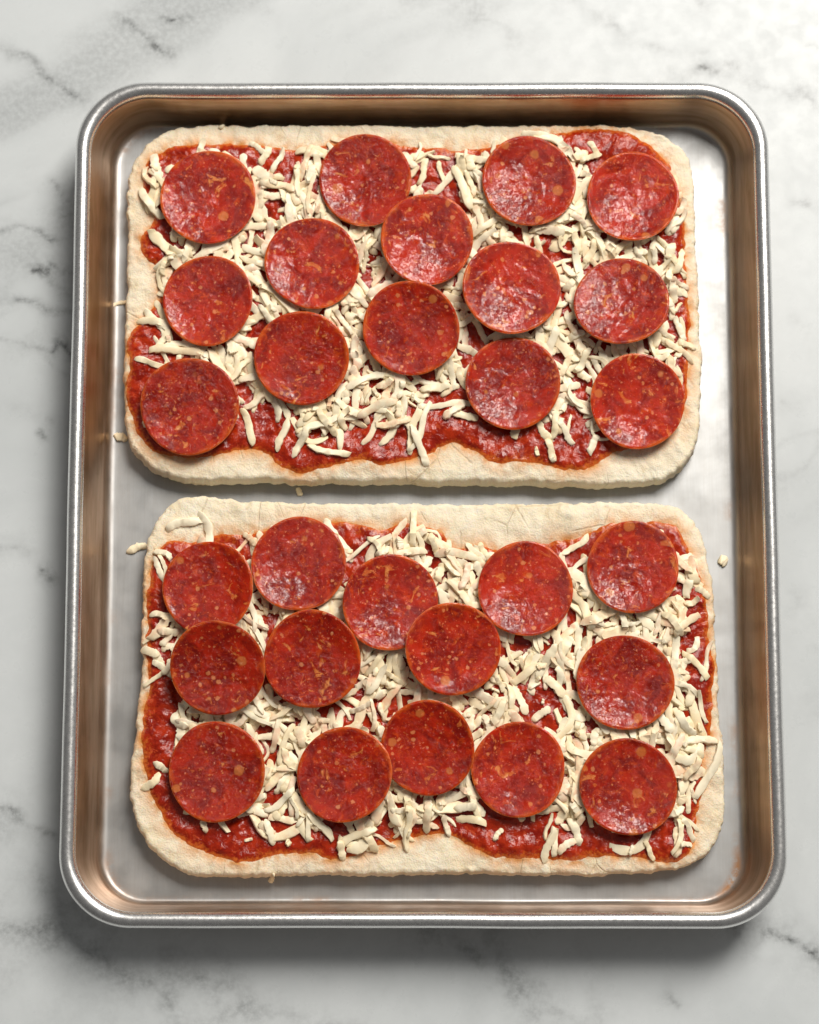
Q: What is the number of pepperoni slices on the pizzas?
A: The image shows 28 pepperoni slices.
